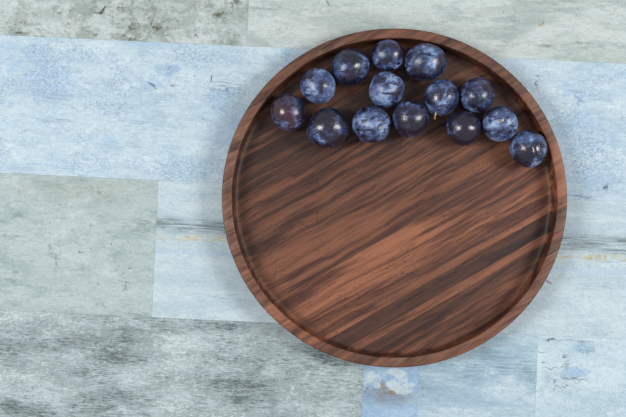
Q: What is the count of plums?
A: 14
